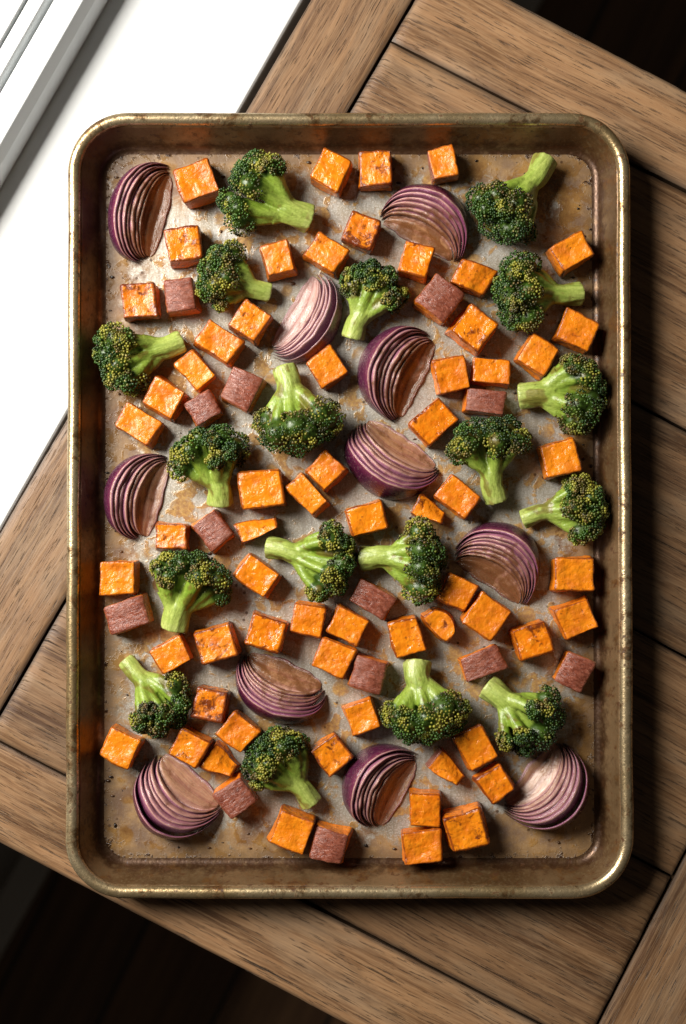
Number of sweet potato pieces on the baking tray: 75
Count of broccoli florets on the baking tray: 18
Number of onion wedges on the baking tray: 11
